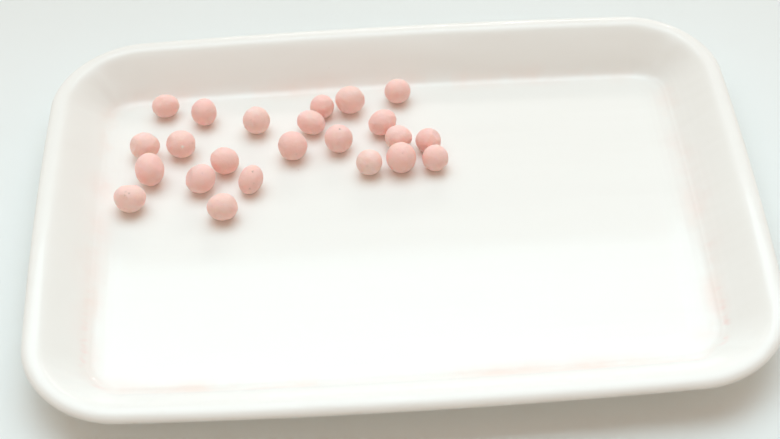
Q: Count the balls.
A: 23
